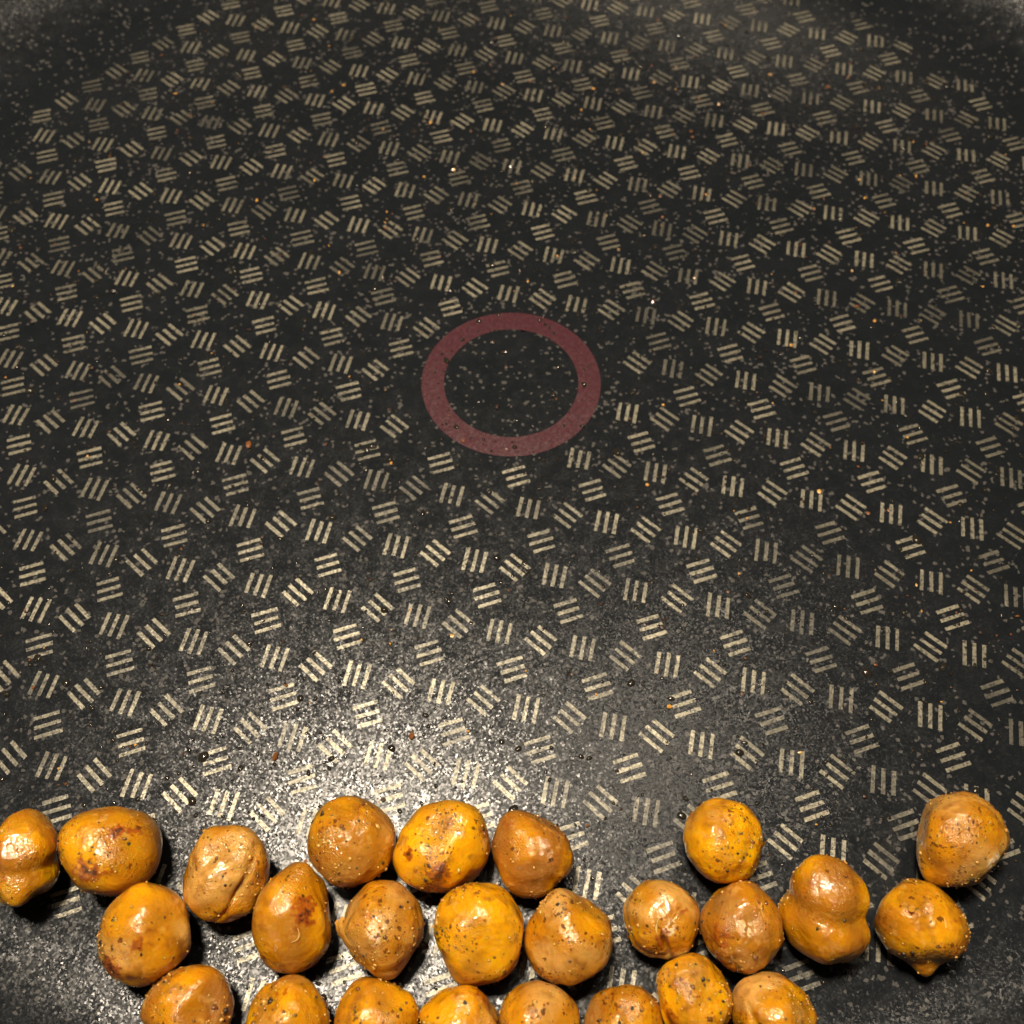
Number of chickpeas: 25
